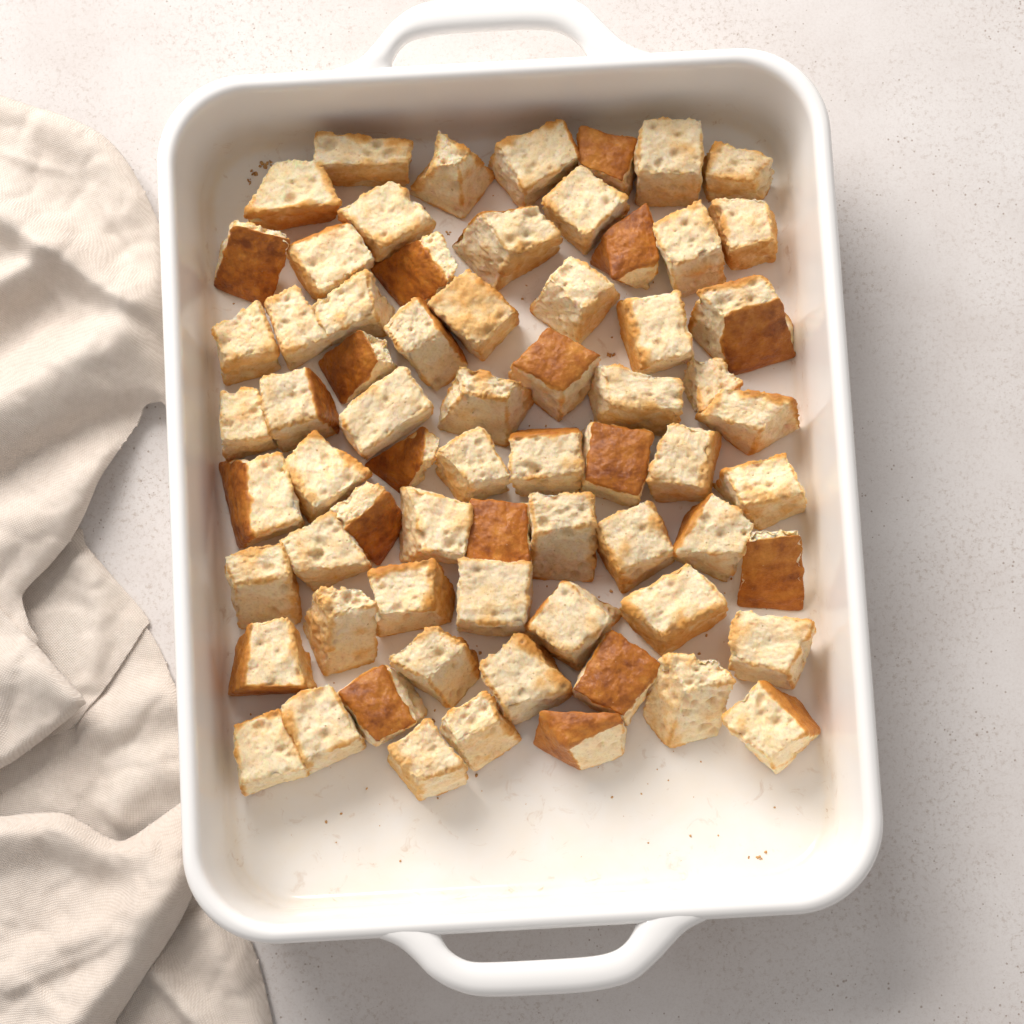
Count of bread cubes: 68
